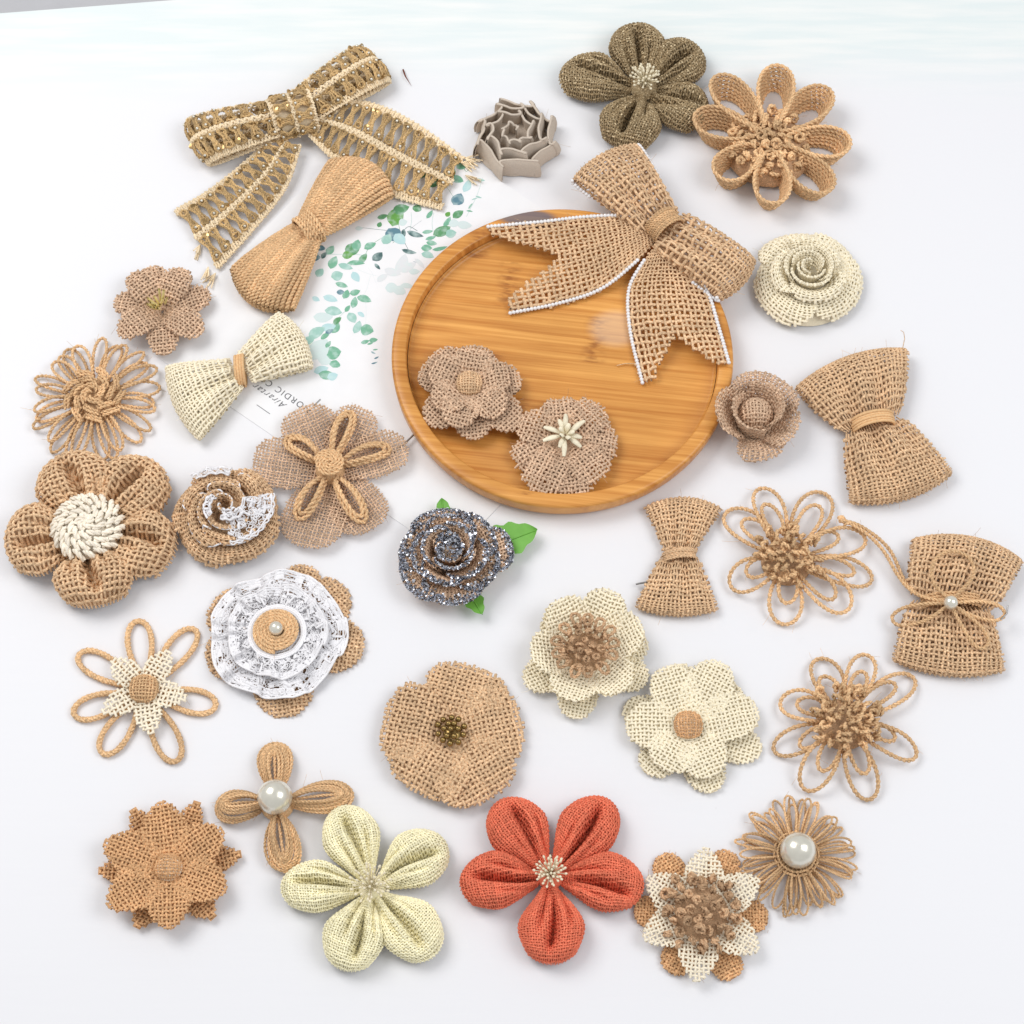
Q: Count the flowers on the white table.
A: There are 26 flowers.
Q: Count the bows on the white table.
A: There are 7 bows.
